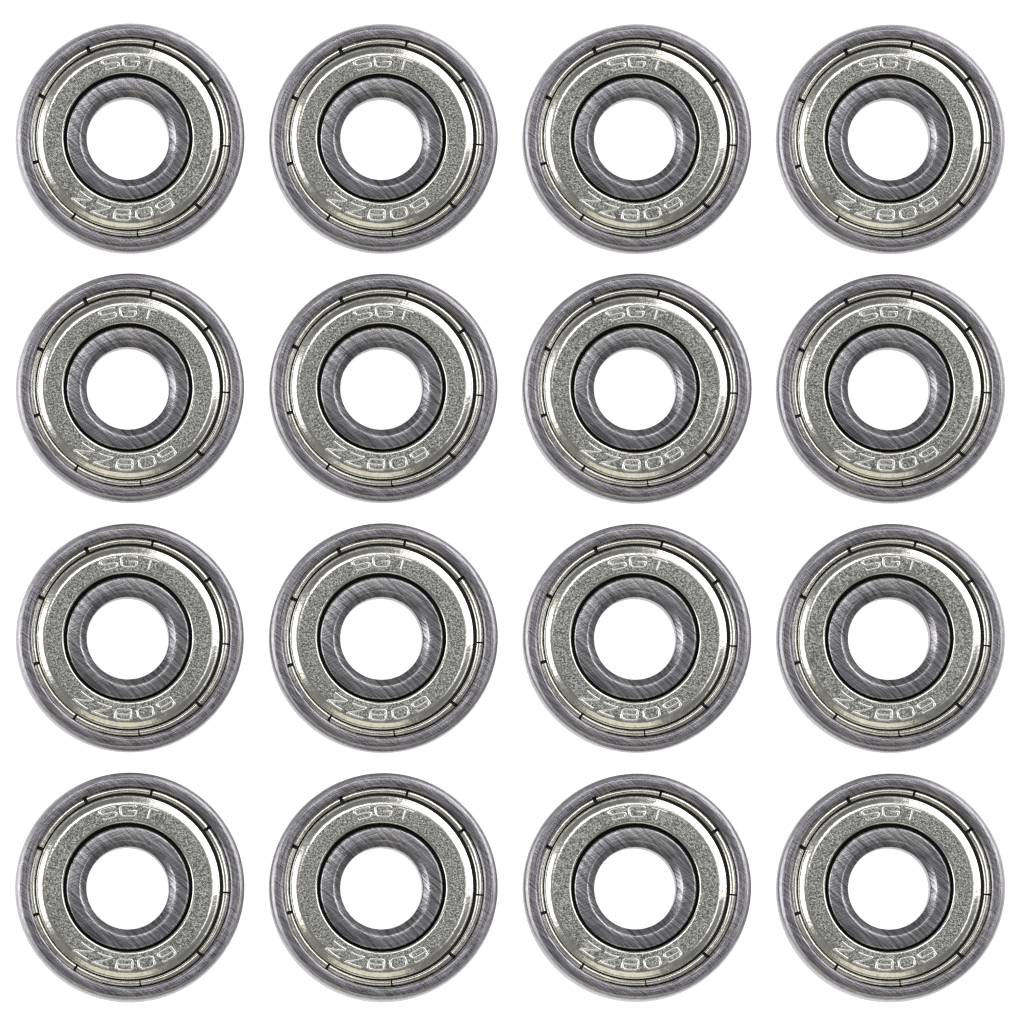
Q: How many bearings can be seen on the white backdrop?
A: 16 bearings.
